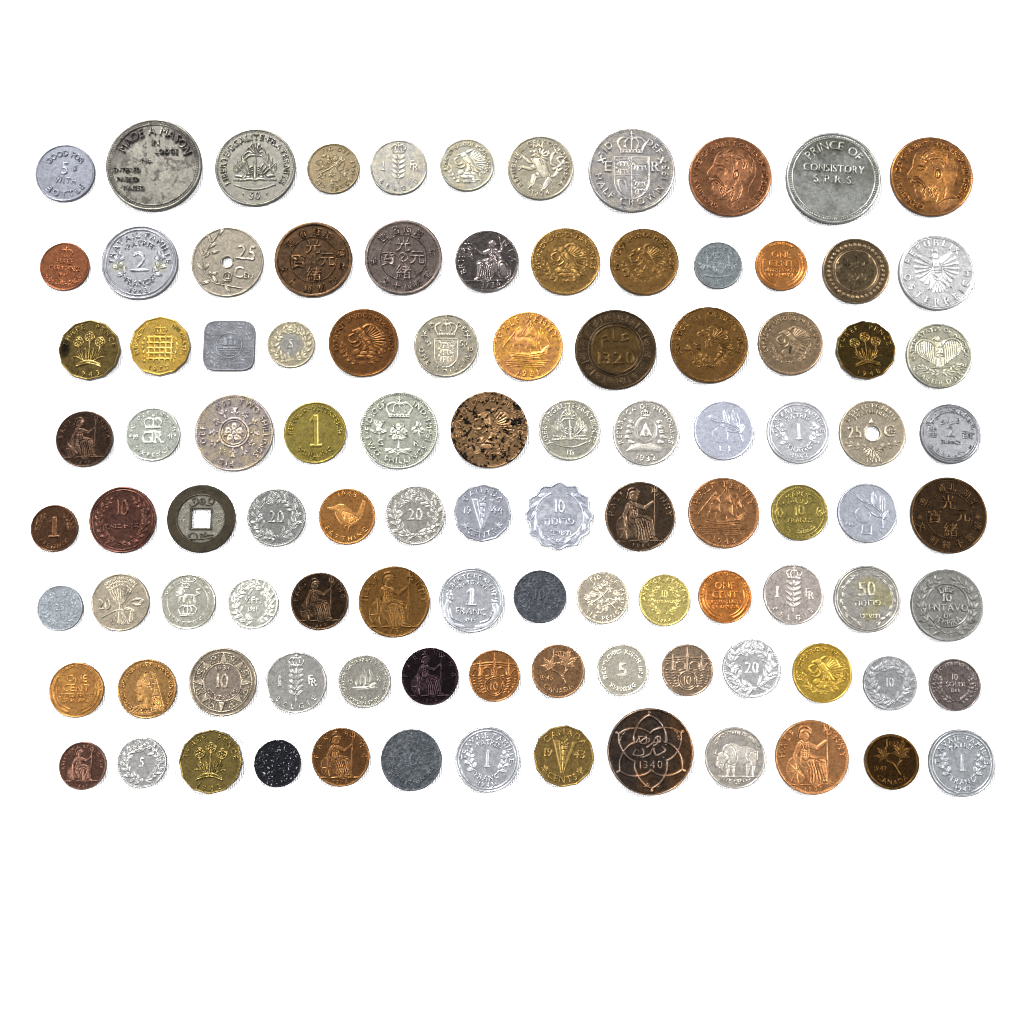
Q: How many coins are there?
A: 101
